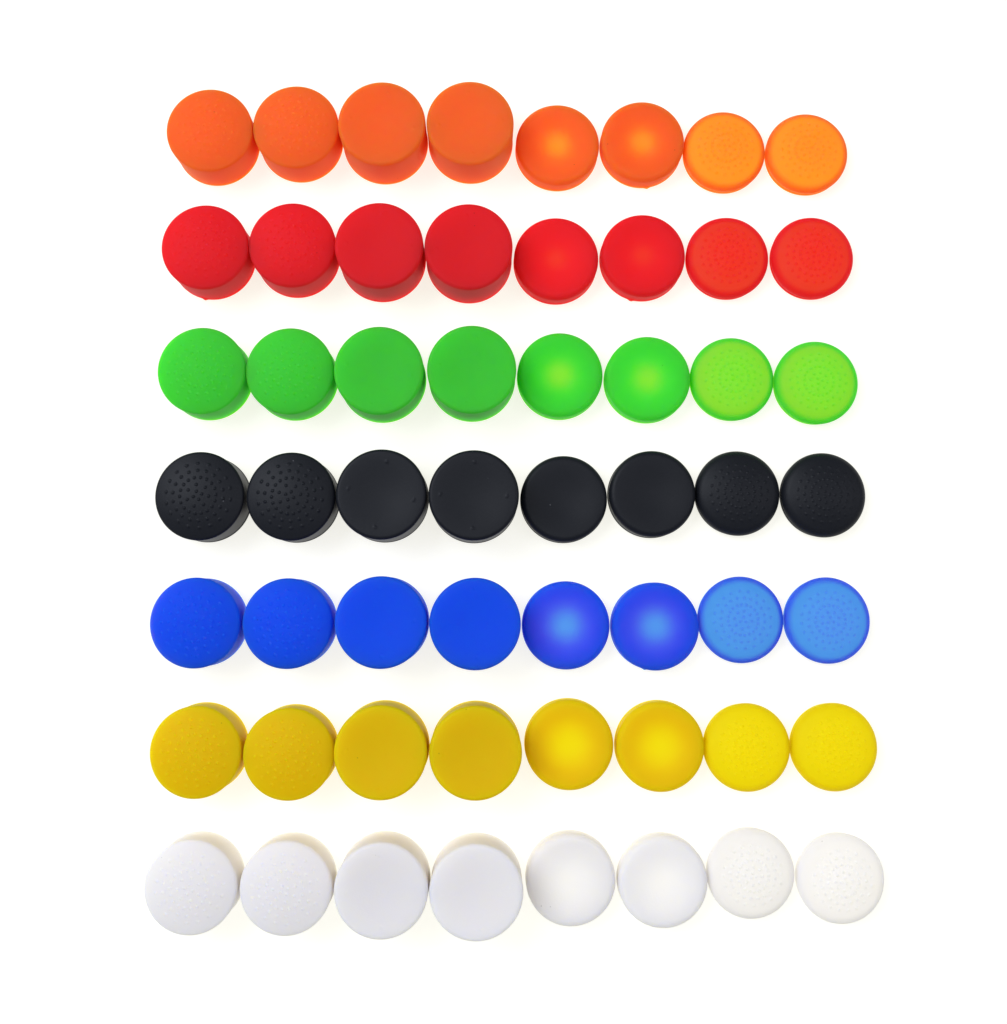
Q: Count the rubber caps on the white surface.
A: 56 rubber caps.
